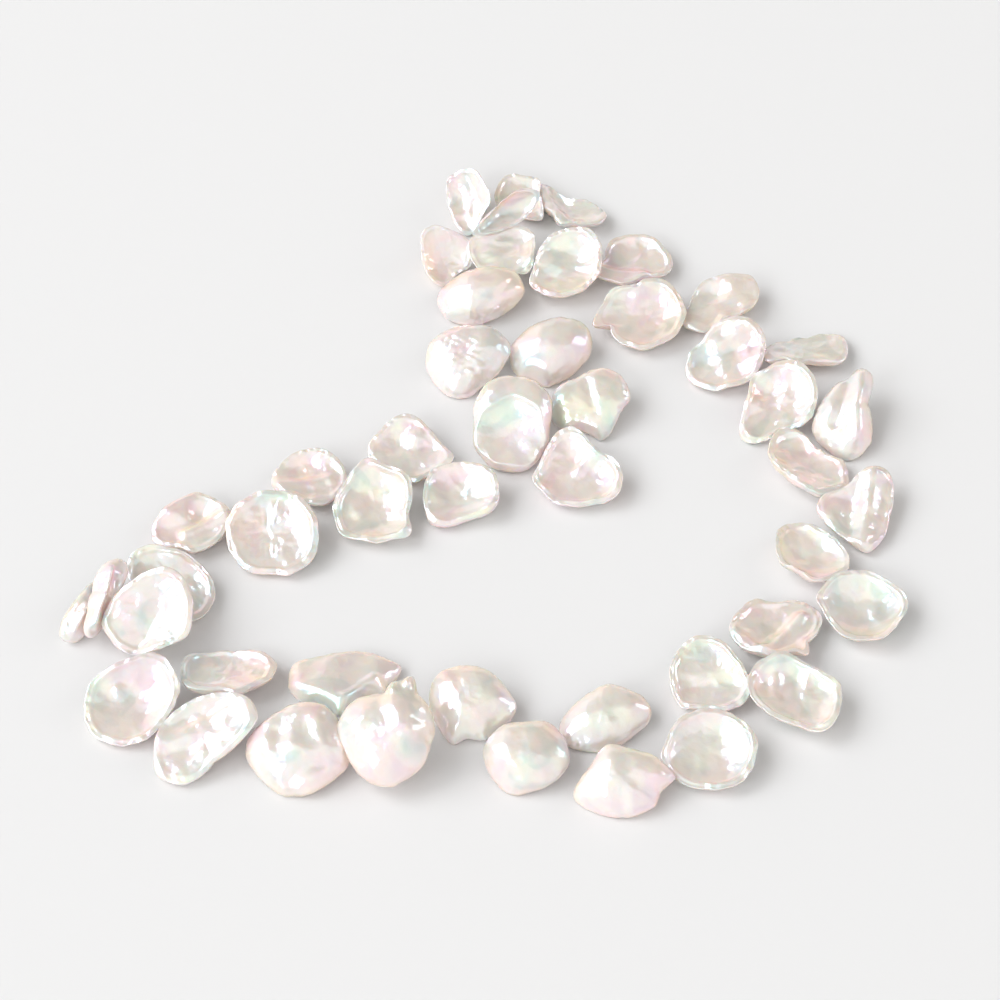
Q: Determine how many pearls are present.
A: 48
